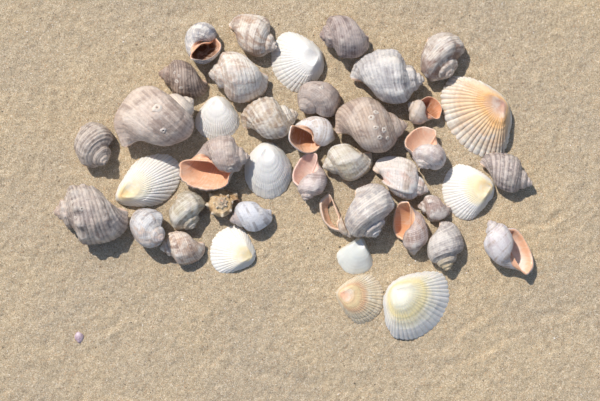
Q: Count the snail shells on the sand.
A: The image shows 32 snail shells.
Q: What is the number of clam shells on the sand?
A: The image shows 10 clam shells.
